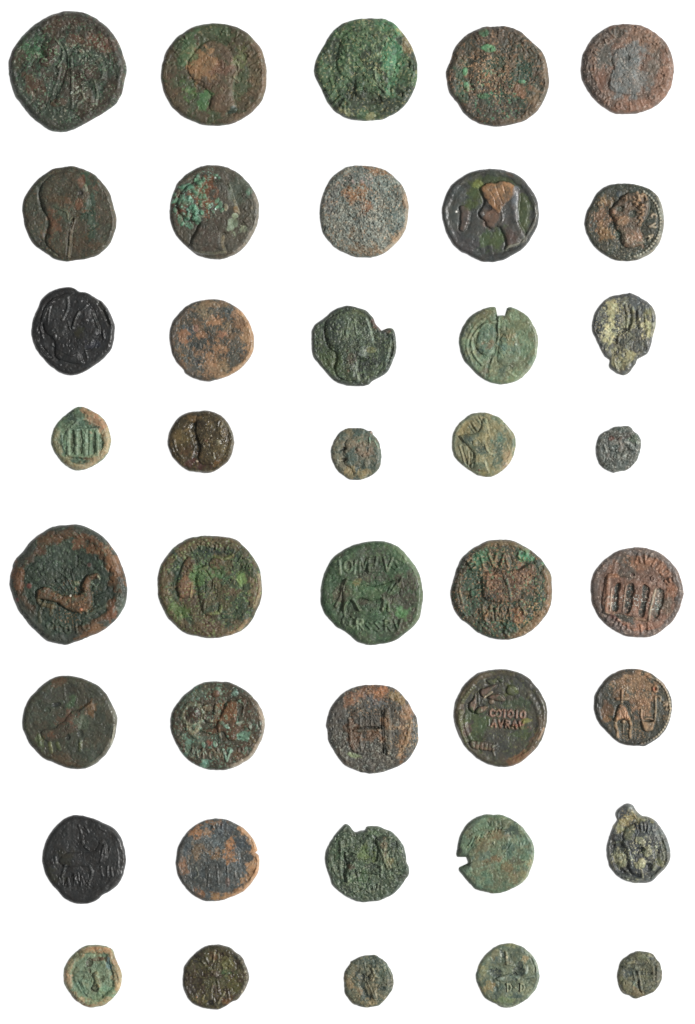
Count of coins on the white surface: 40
